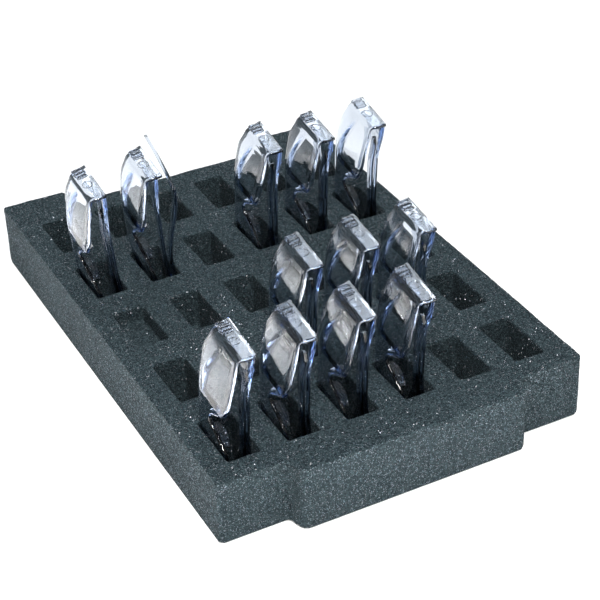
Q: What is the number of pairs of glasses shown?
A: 12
